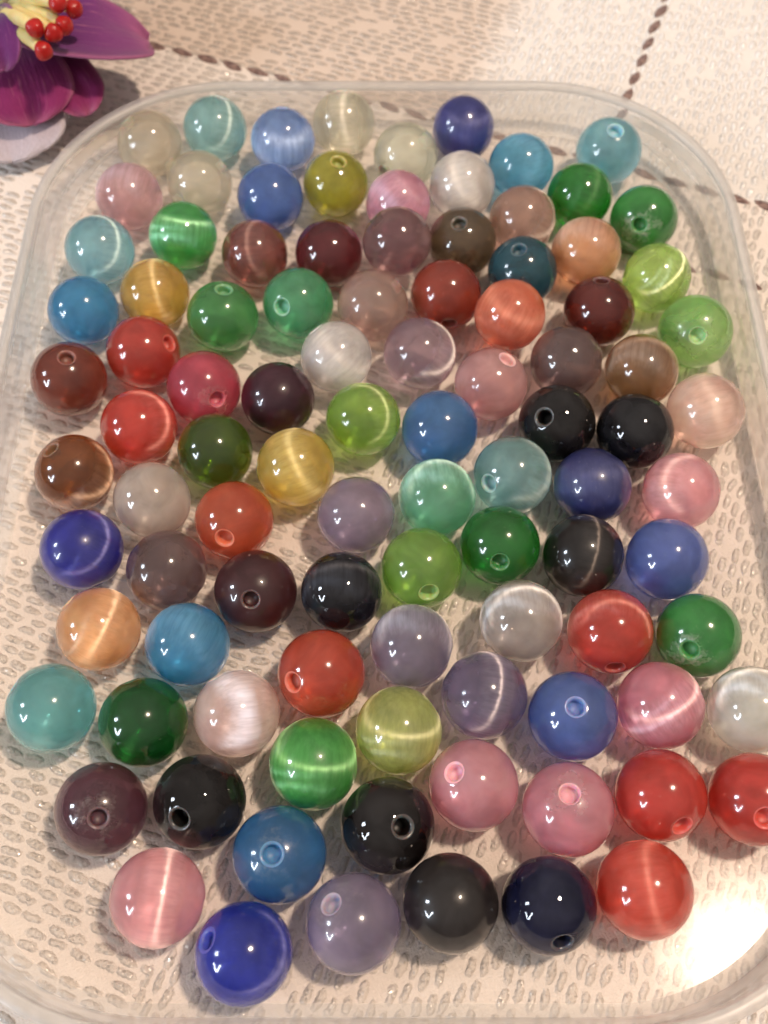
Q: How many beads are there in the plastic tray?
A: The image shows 98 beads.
